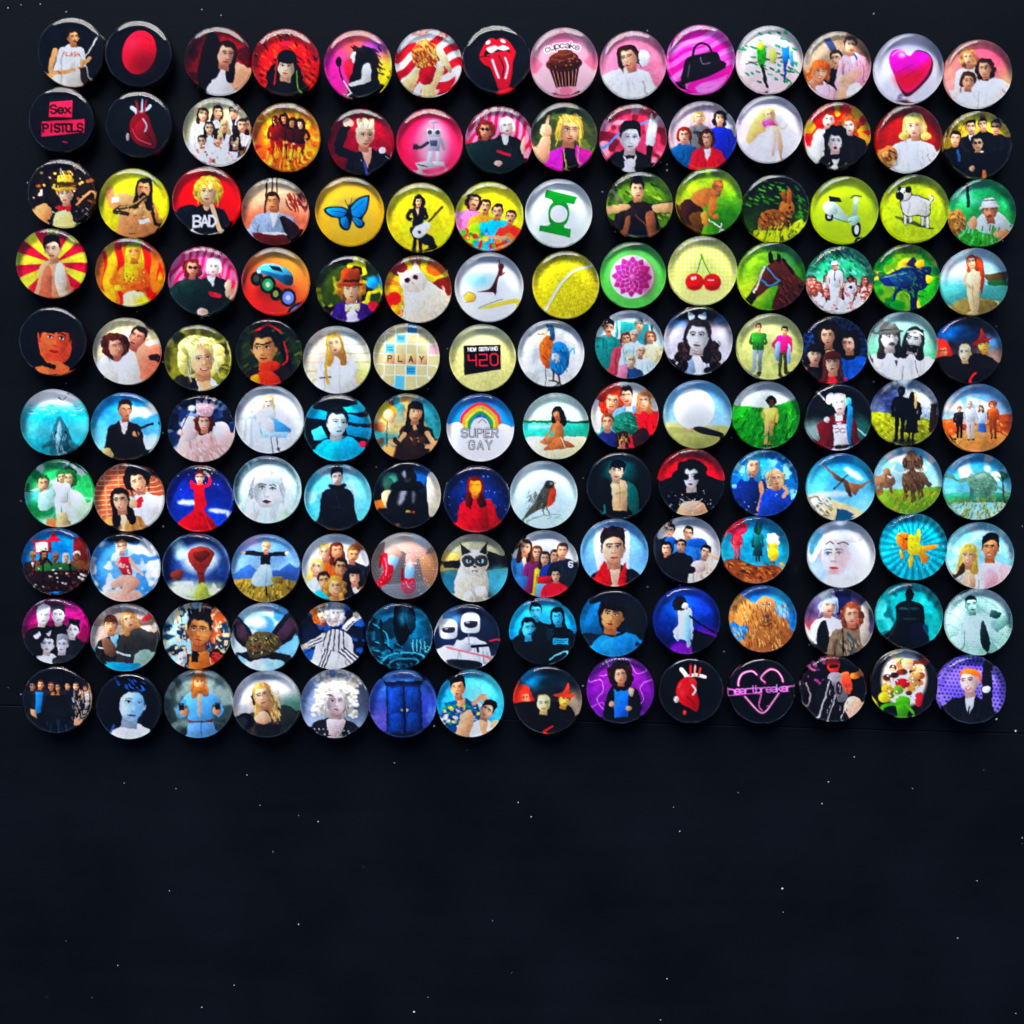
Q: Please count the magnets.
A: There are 140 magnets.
